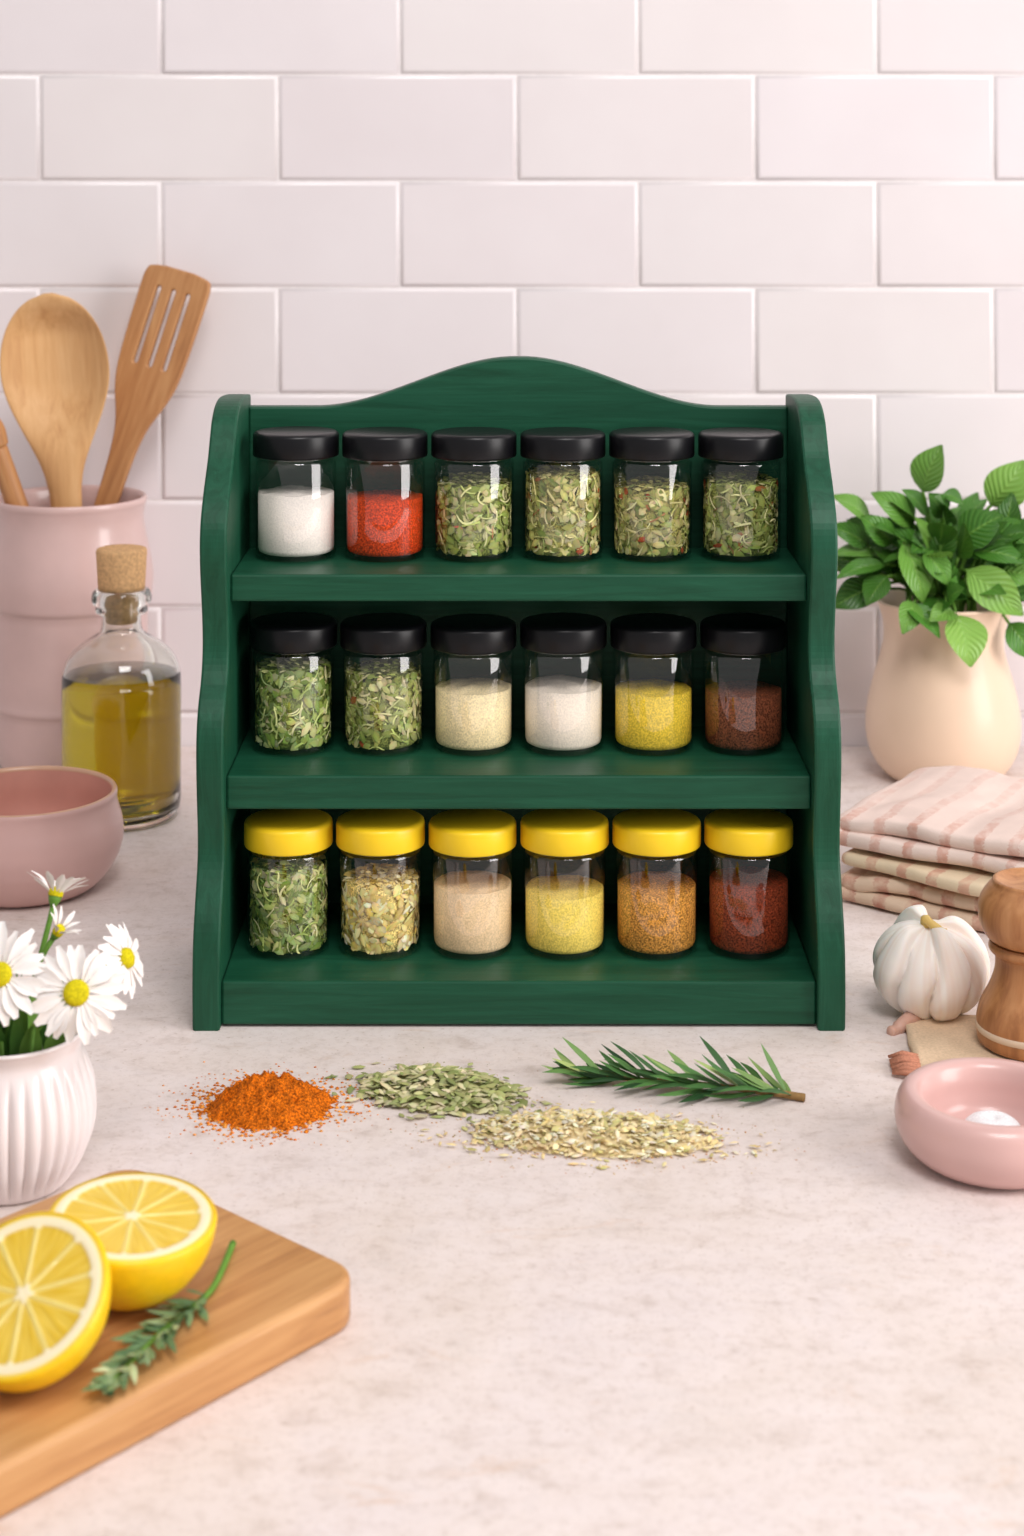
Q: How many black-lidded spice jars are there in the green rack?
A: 12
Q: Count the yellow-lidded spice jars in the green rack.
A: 6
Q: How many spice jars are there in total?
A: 18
